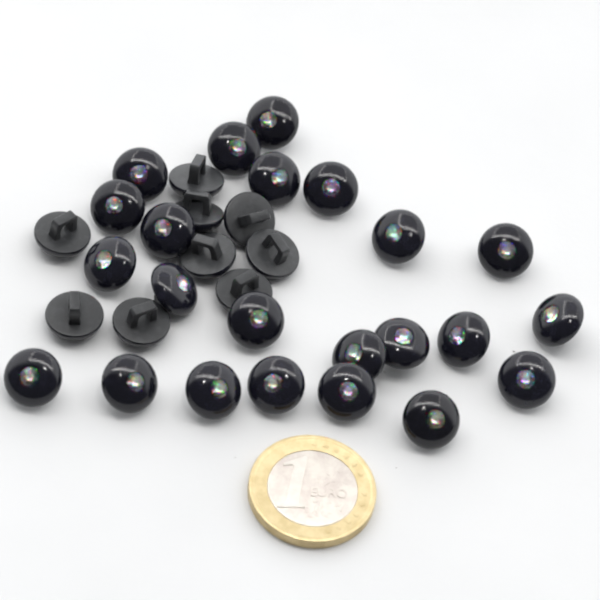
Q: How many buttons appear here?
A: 32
